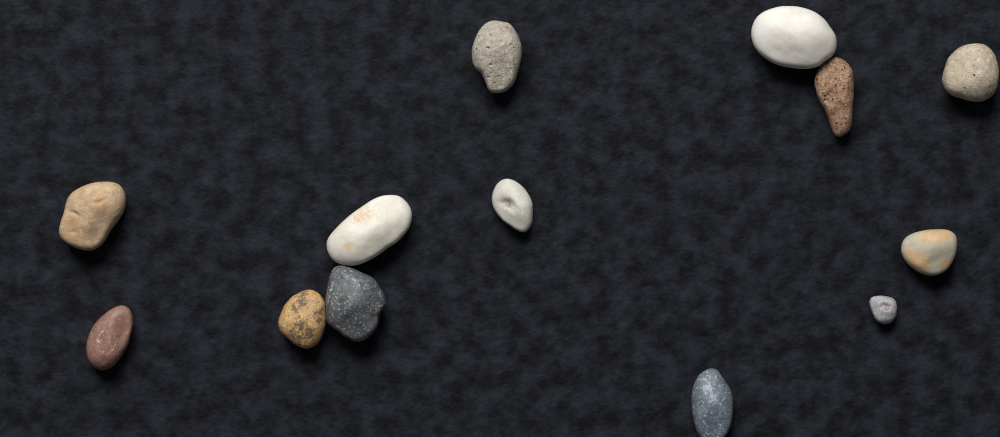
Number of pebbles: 13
